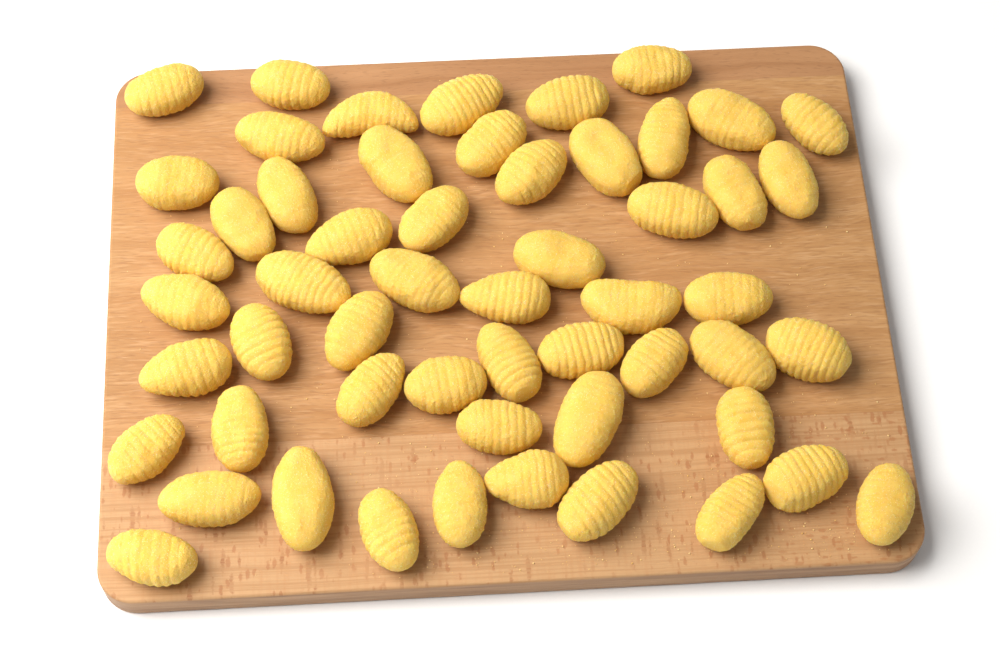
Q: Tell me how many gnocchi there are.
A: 55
